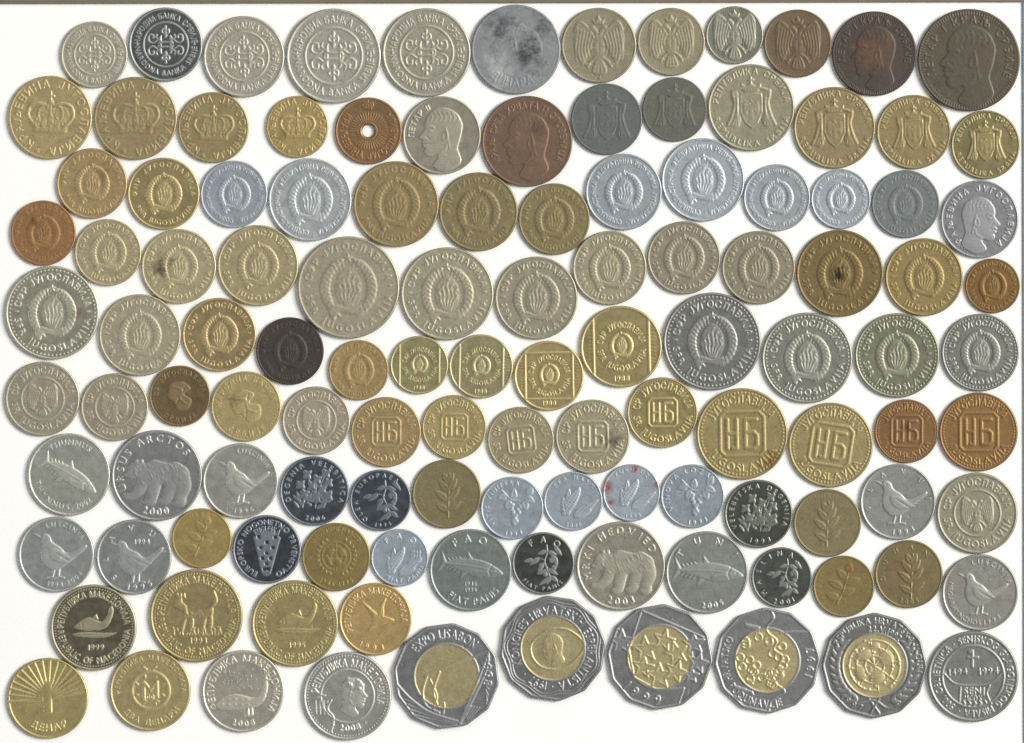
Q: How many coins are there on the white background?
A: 120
